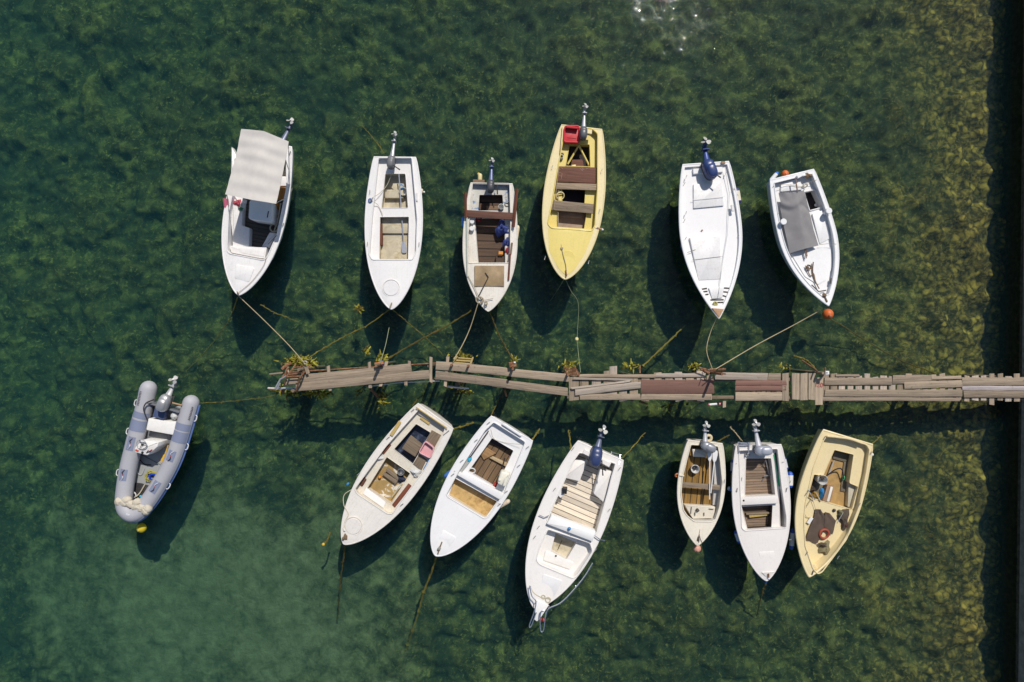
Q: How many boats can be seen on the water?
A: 13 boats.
